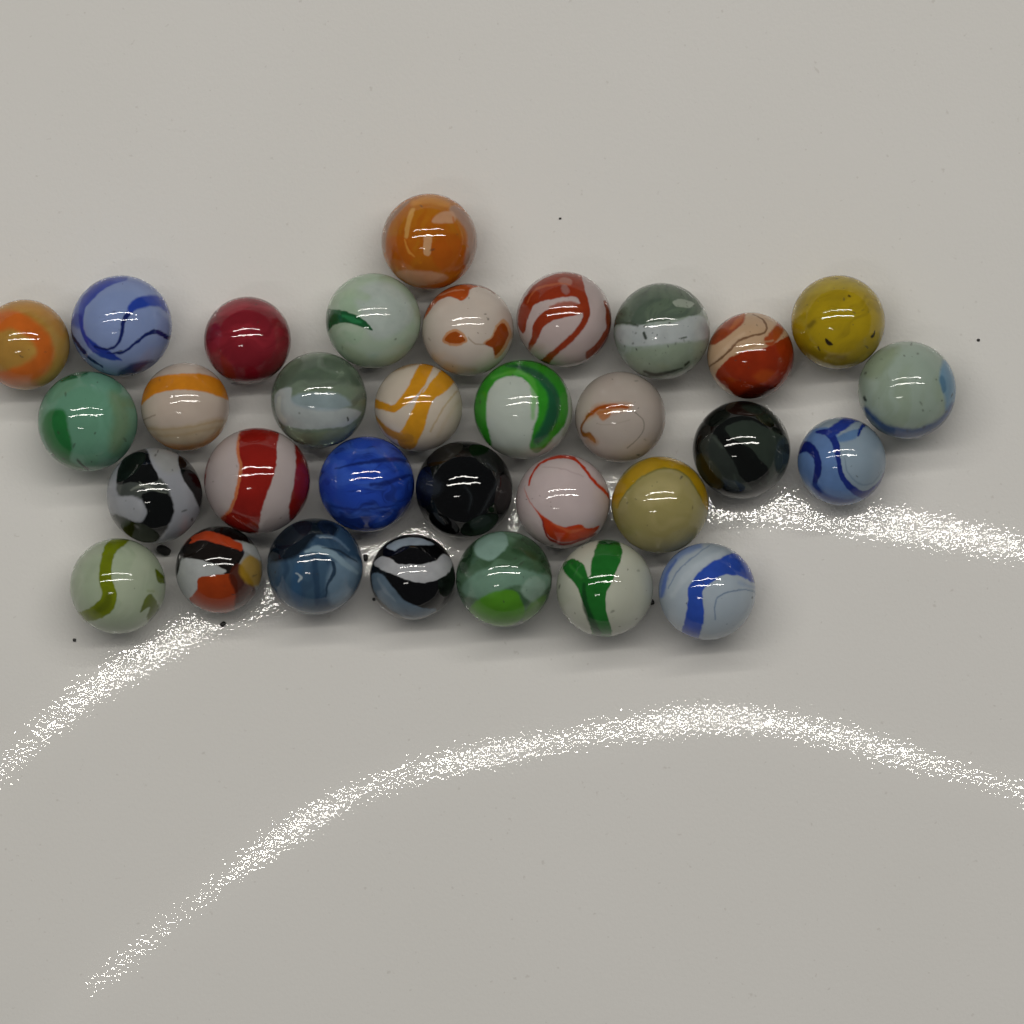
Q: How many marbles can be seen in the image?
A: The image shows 32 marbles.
